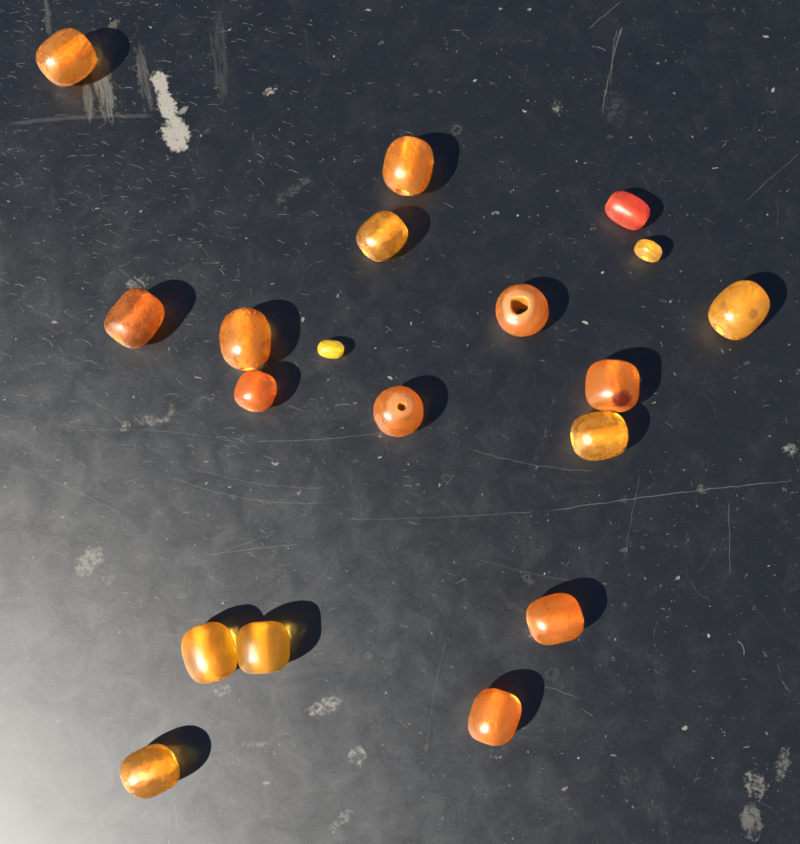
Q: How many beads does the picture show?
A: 19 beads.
